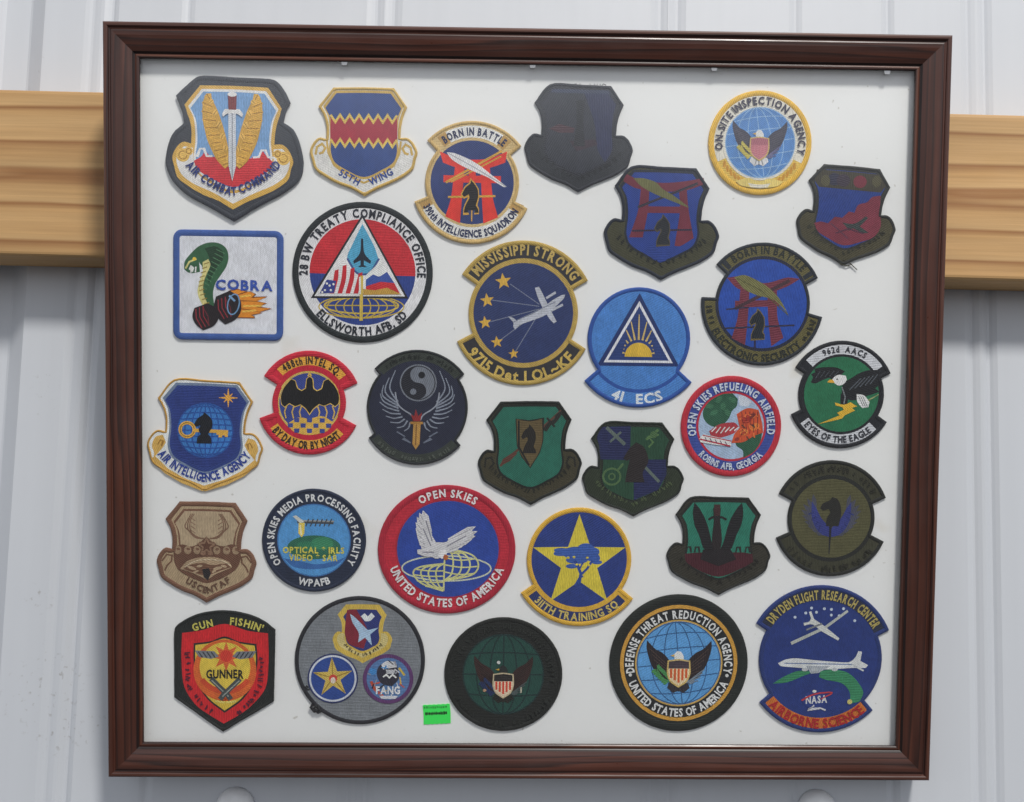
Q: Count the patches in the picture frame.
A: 30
